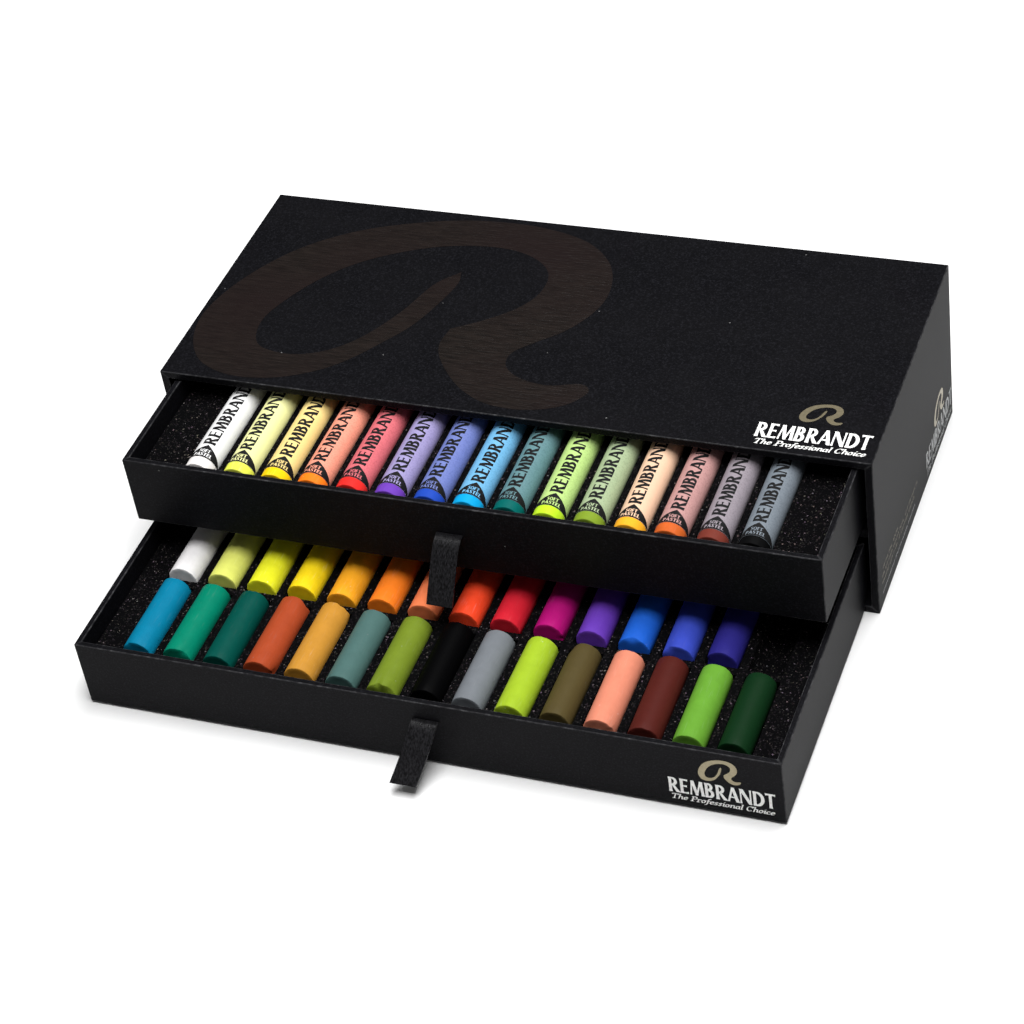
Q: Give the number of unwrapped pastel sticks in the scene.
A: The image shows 29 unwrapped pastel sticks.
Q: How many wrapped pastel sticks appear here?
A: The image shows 15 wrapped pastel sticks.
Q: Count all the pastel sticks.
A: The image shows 44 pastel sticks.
